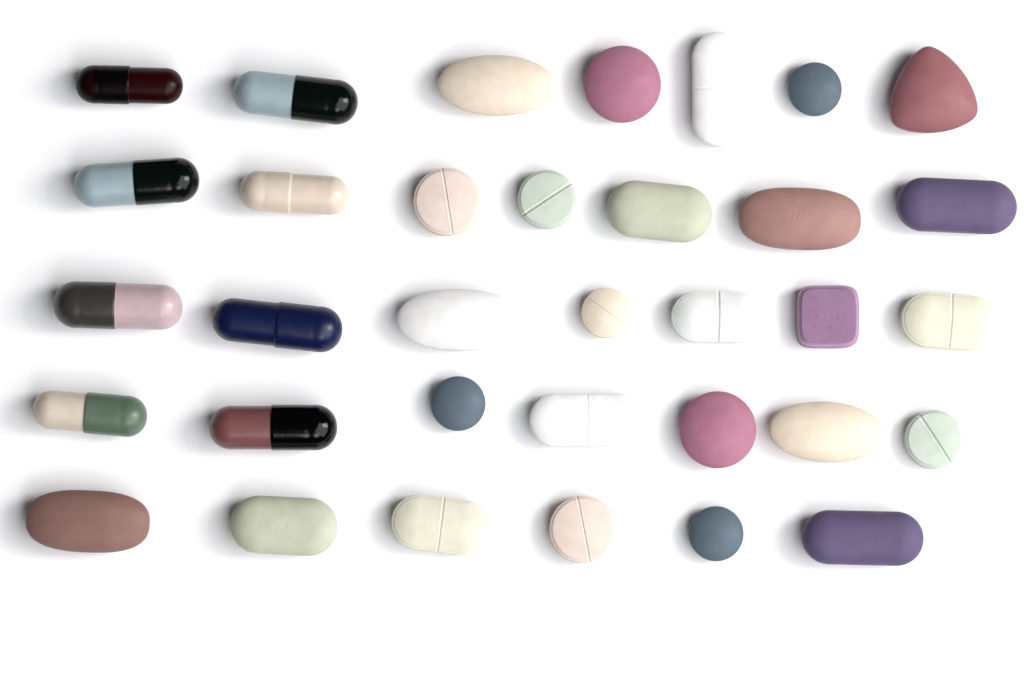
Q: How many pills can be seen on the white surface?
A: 34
